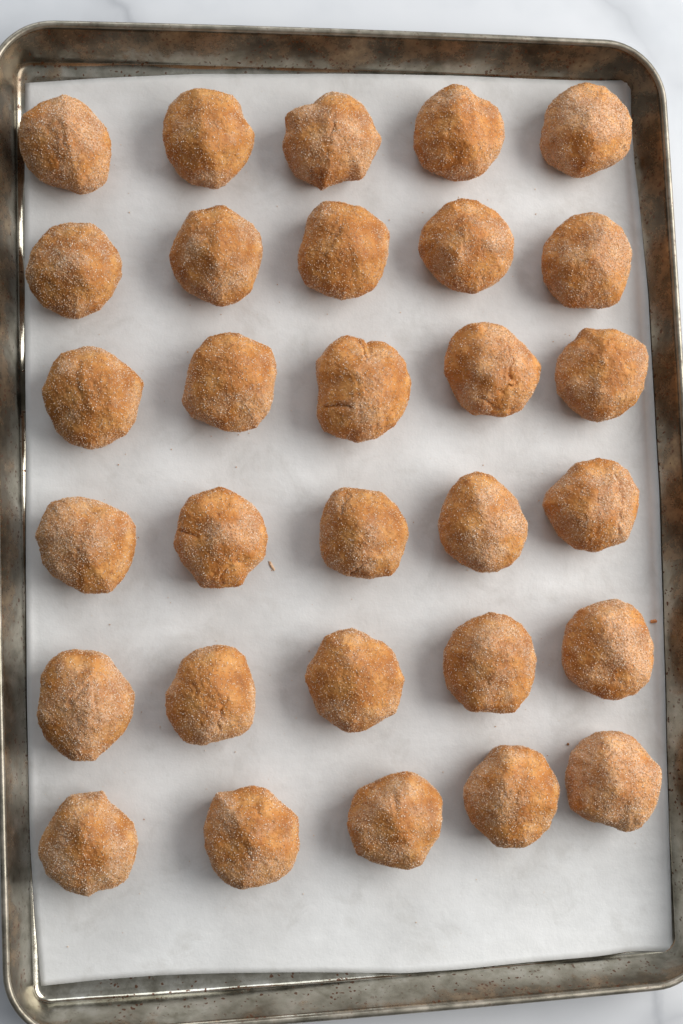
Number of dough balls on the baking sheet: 30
